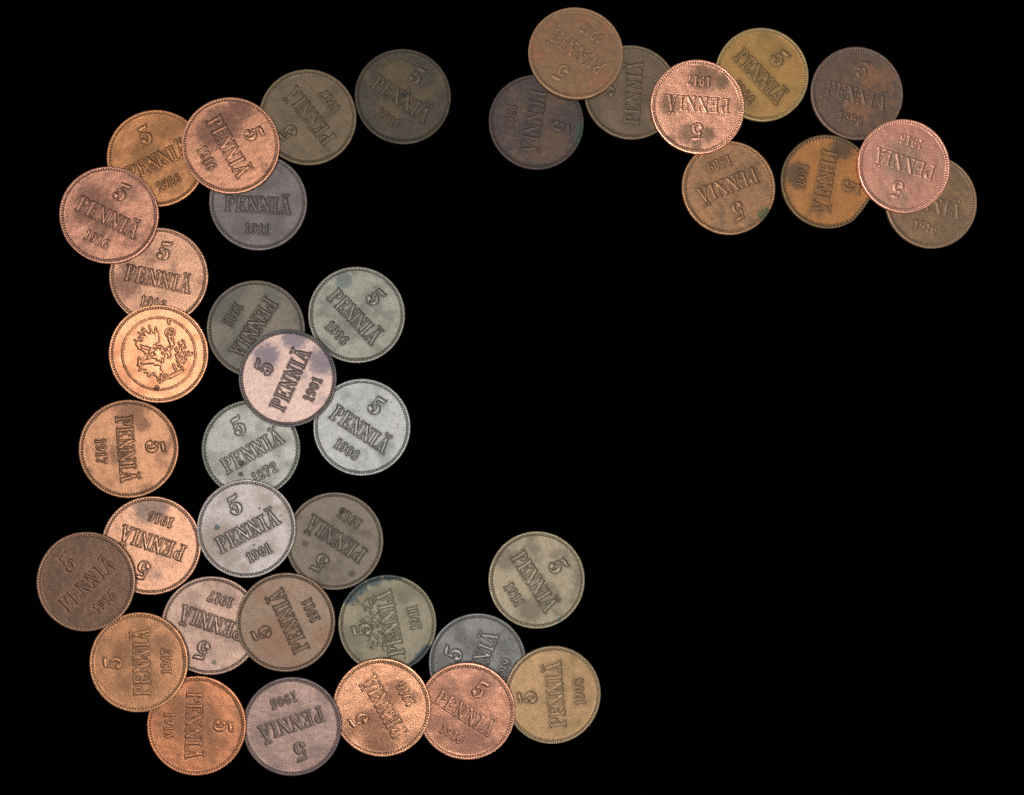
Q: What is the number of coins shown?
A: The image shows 39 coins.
